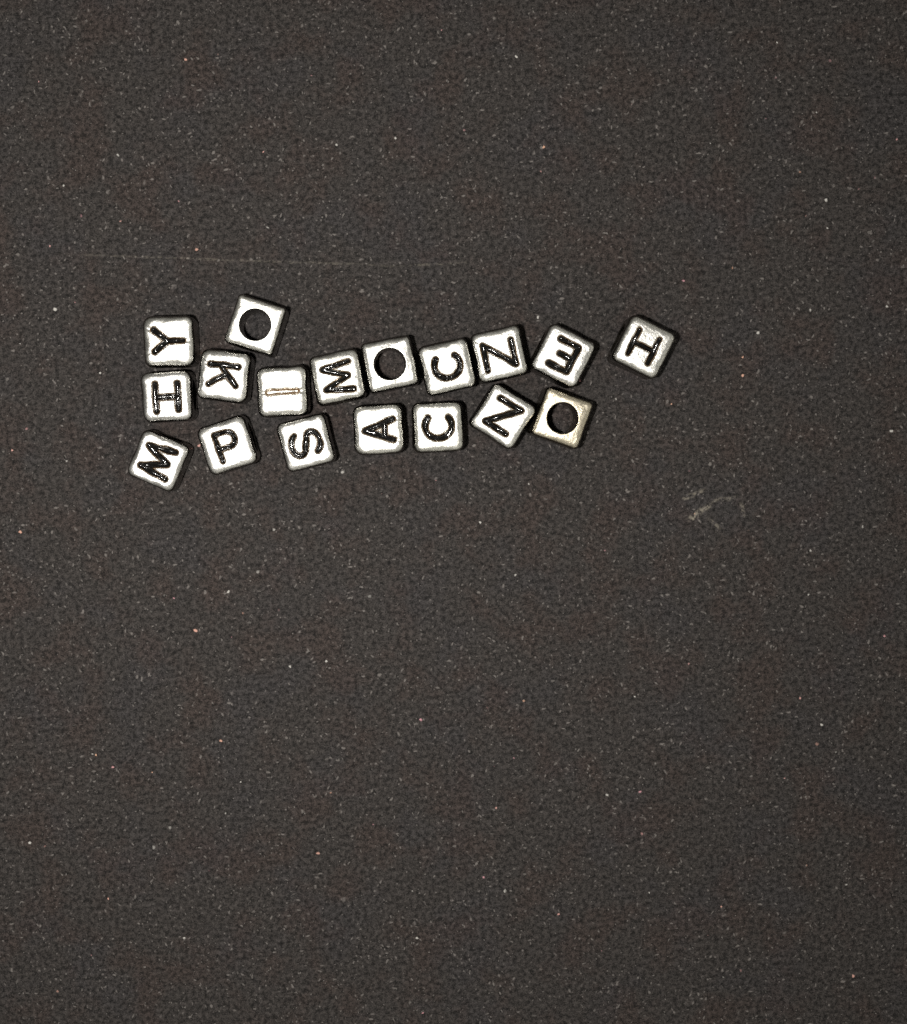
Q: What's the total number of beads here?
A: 18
